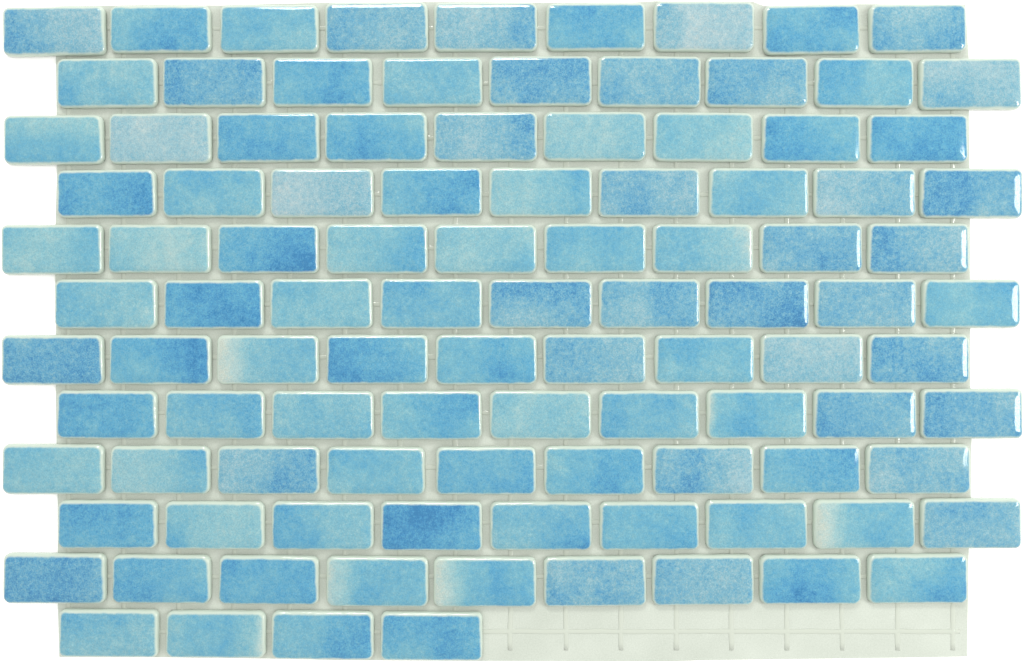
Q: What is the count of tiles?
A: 103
